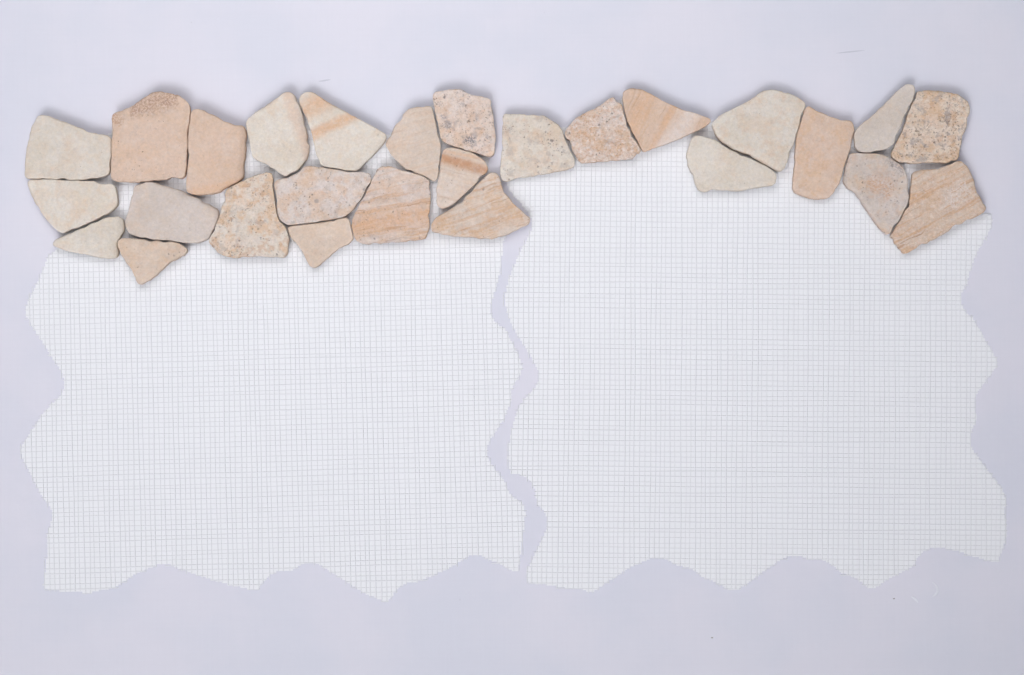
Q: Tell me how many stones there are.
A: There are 27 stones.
